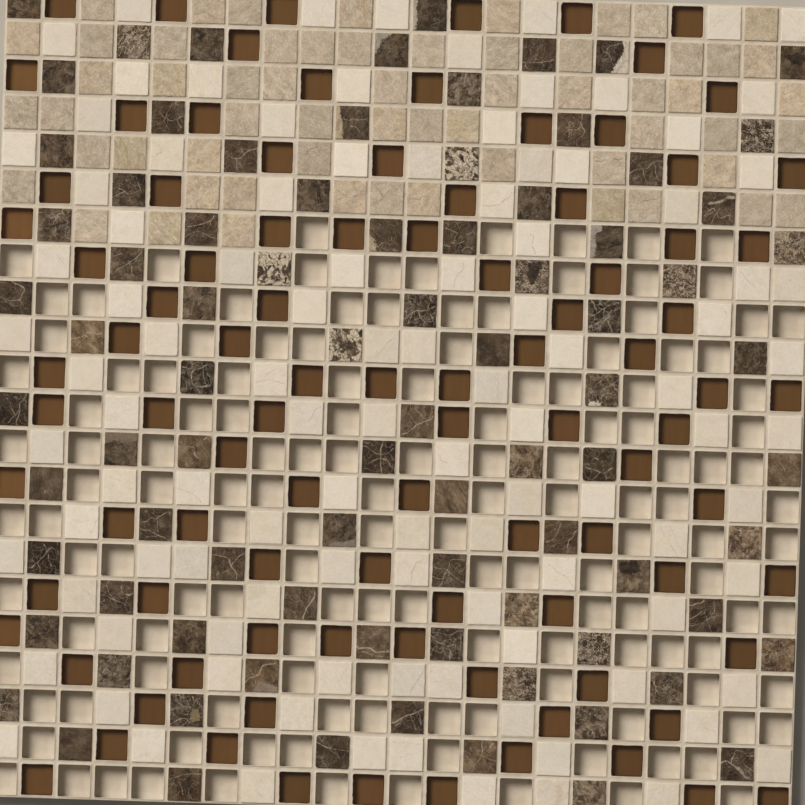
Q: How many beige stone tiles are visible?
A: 60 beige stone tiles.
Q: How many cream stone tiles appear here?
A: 105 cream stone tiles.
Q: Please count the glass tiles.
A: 95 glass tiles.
